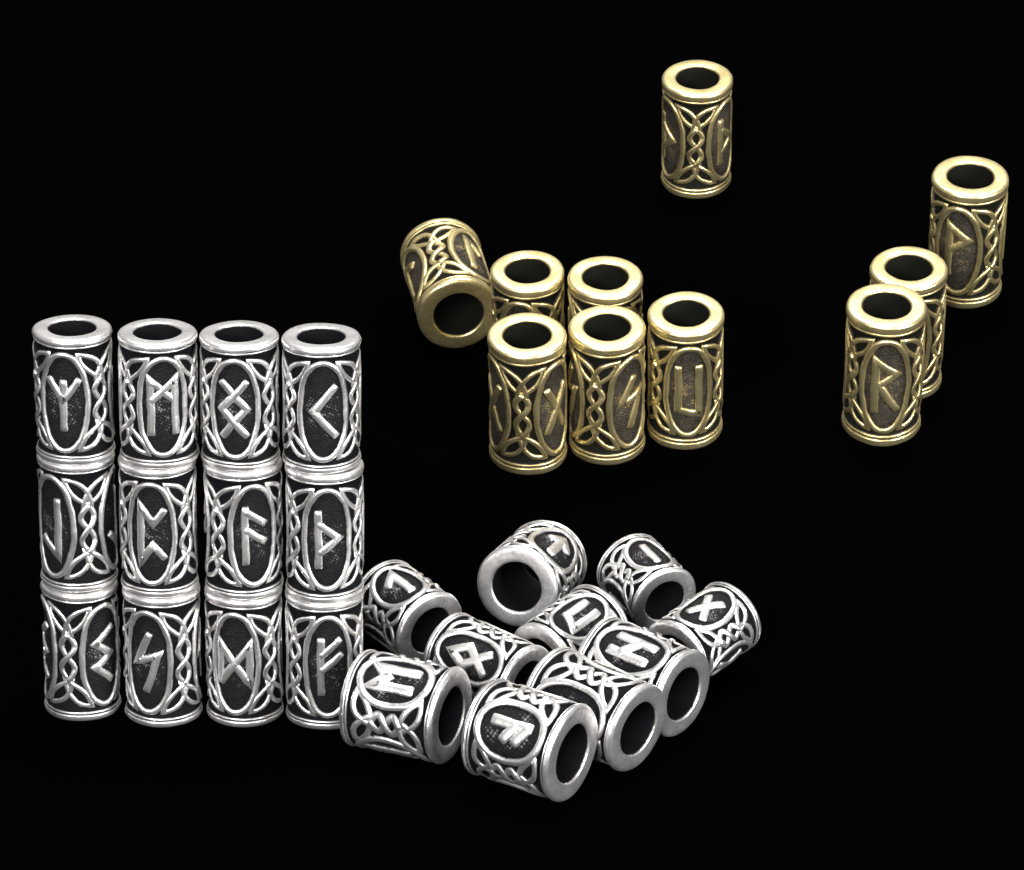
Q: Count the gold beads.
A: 10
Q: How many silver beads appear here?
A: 22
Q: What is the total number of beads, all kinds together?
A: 32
